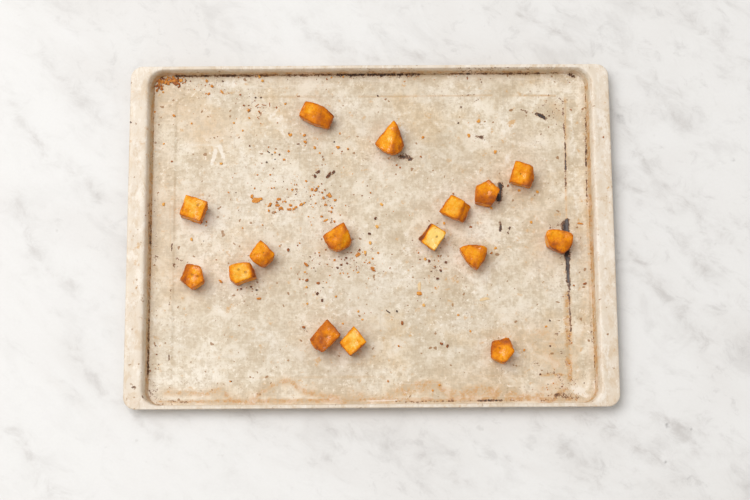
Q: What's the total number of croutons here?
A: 16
